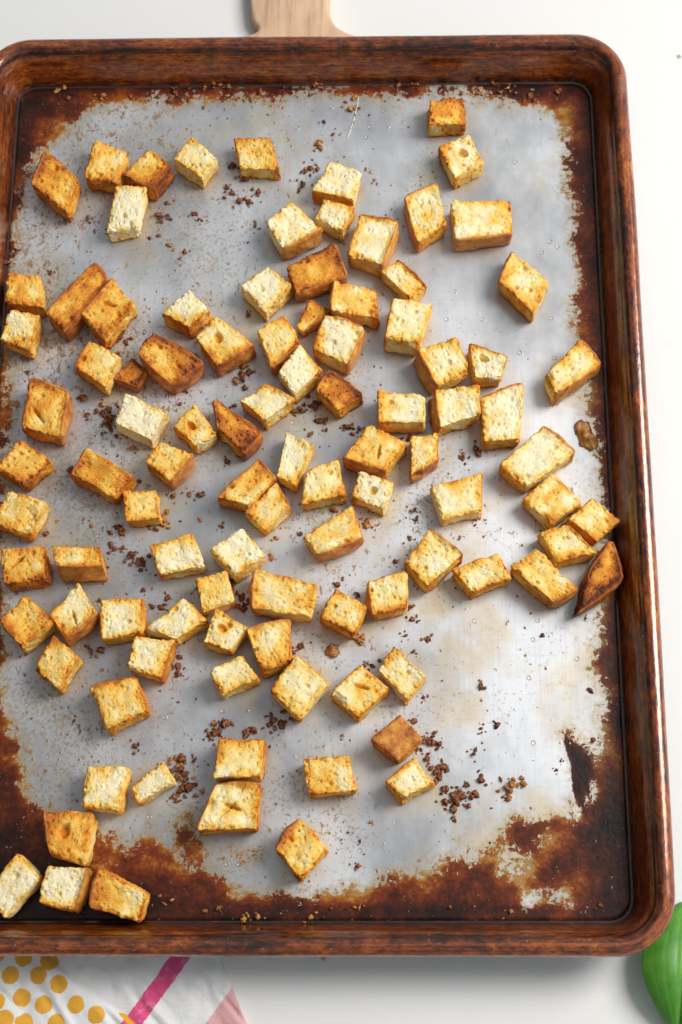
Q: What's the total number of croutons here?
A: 100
